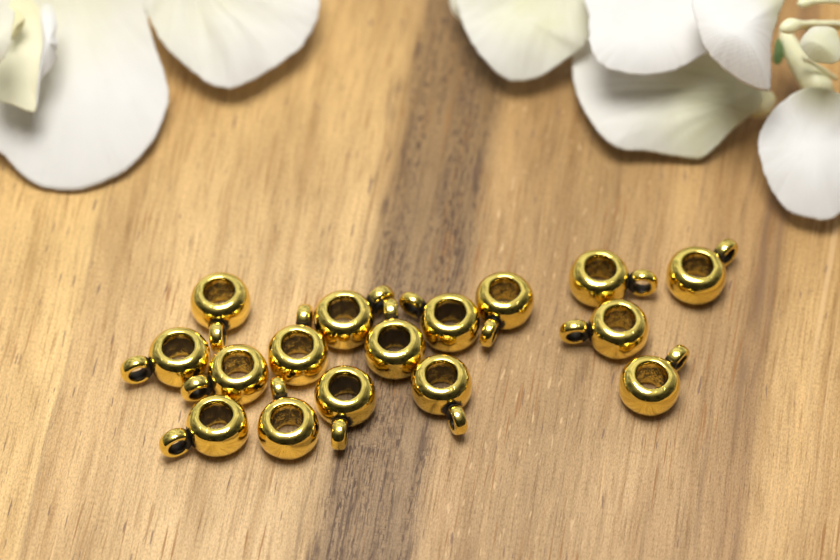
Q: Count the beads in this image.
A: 16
